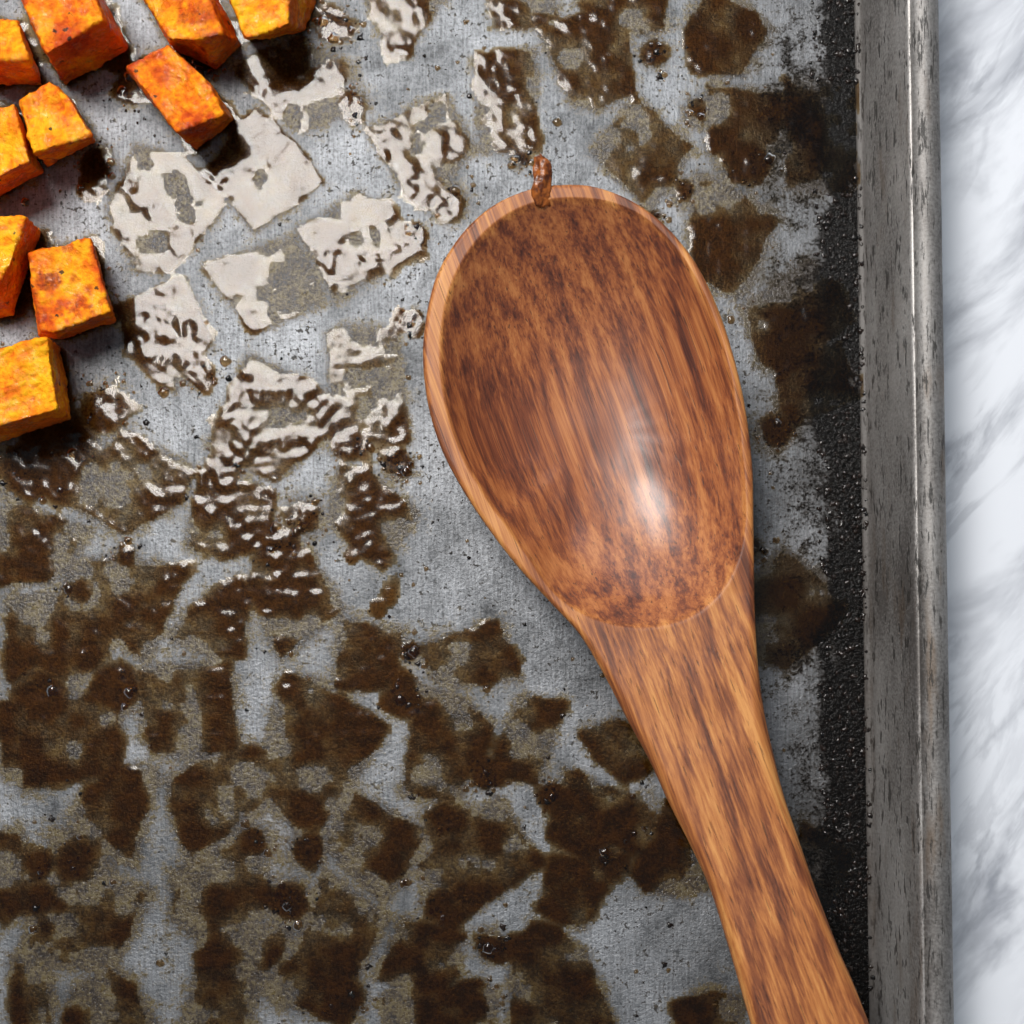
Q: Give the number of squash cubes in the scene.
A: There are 10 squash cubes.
